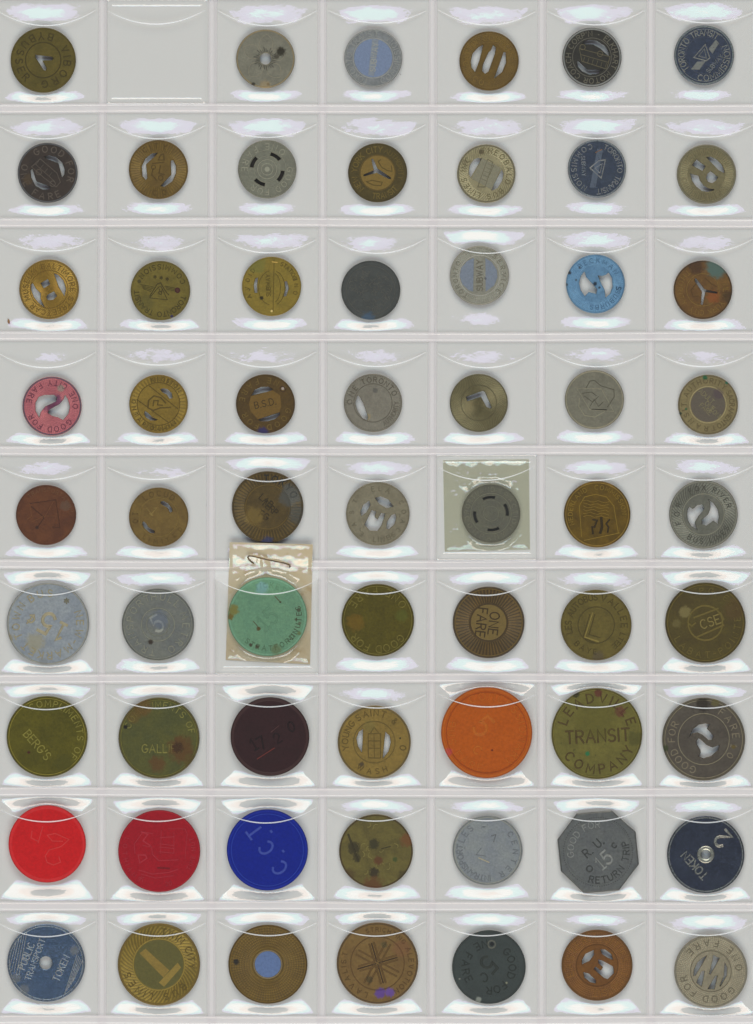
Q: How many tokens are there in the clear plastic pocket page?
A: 62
